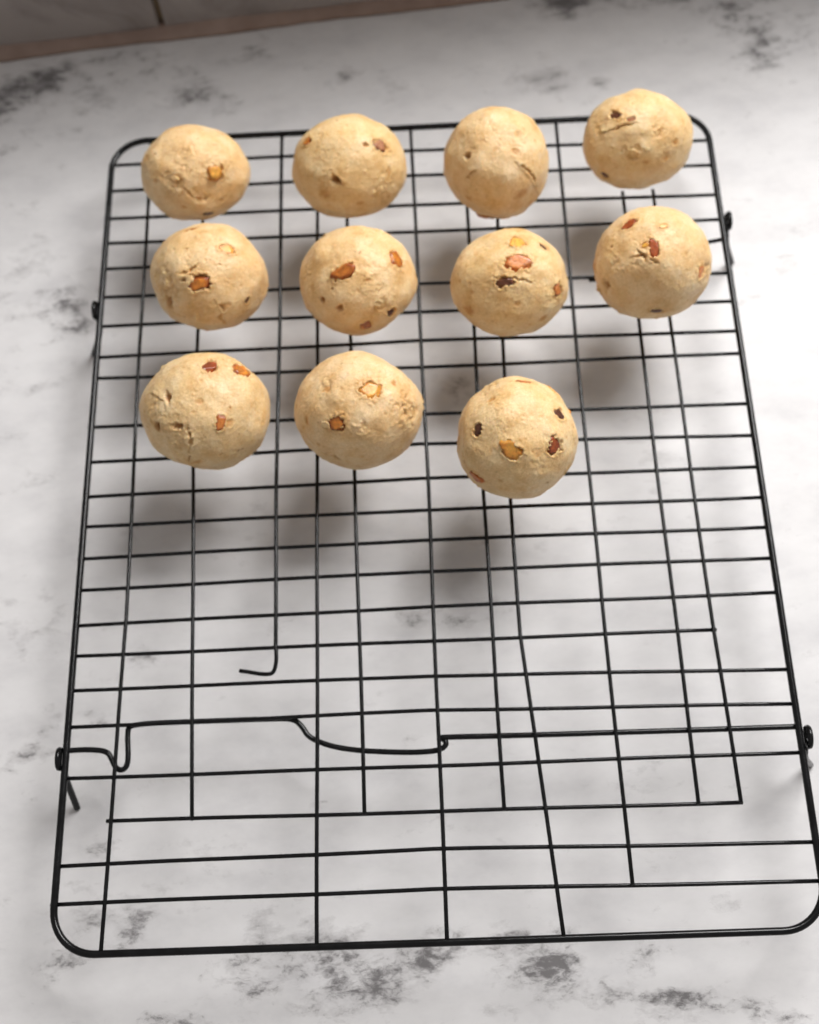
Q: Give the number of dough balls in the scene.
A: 11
